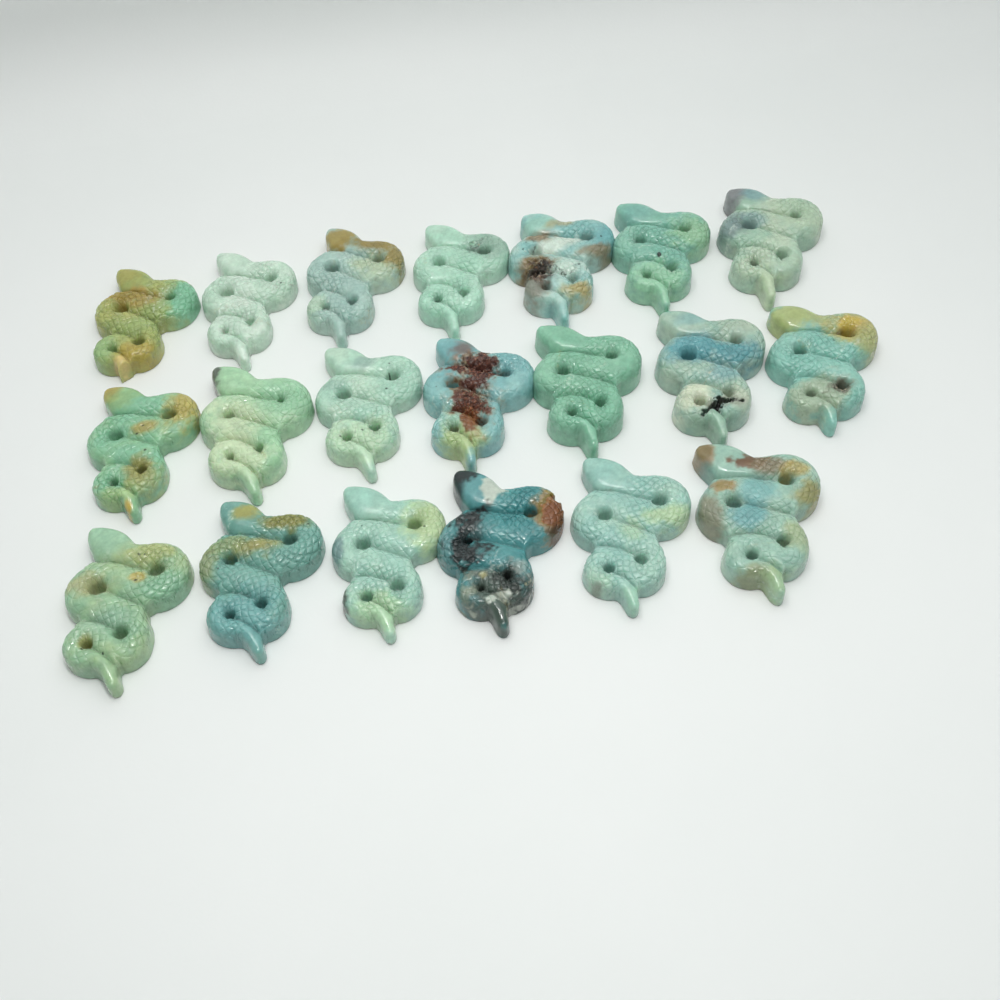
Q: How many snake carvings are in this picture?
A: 20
